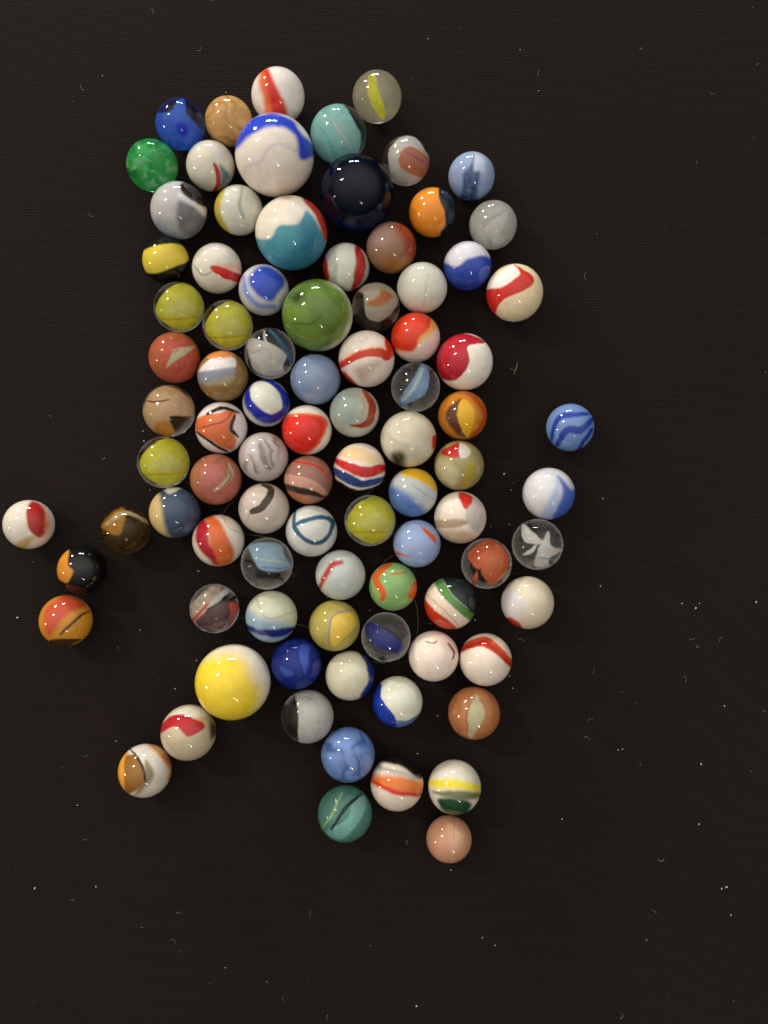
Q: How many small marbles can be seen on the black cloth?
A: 84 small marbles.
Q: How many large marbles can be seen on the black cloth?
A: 5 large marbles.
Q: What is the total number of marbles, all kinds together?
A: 89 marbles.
